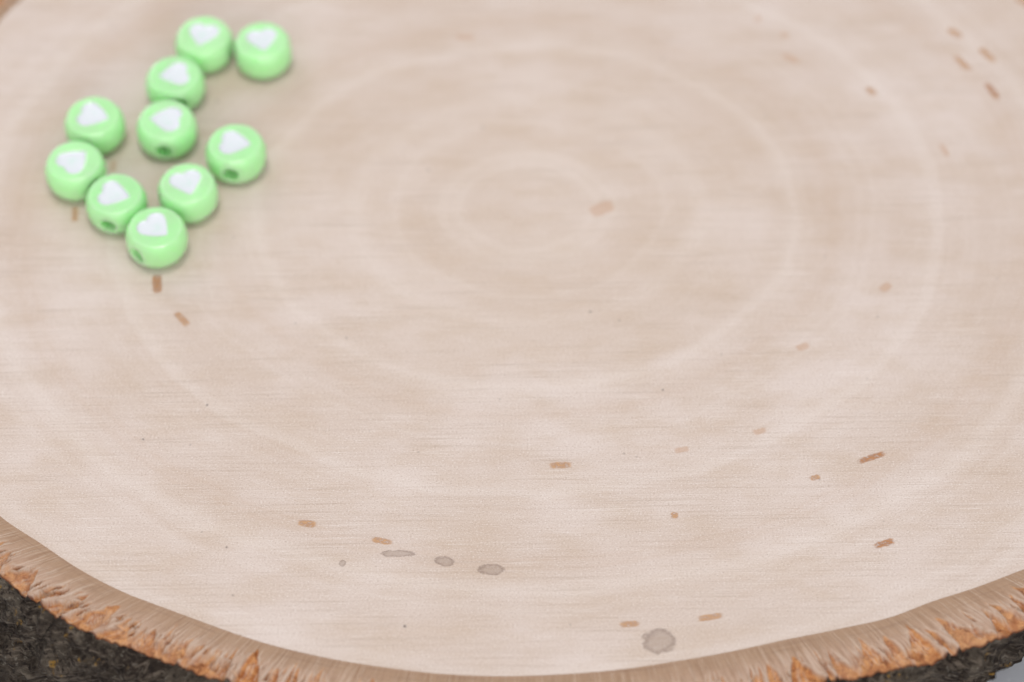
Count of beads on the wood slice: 10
